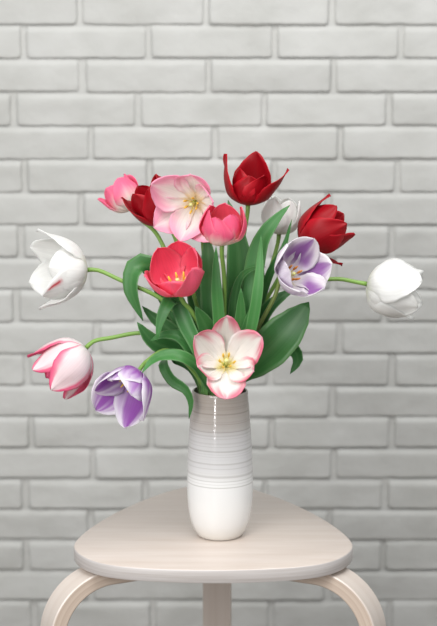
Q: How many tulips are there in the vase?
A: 14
